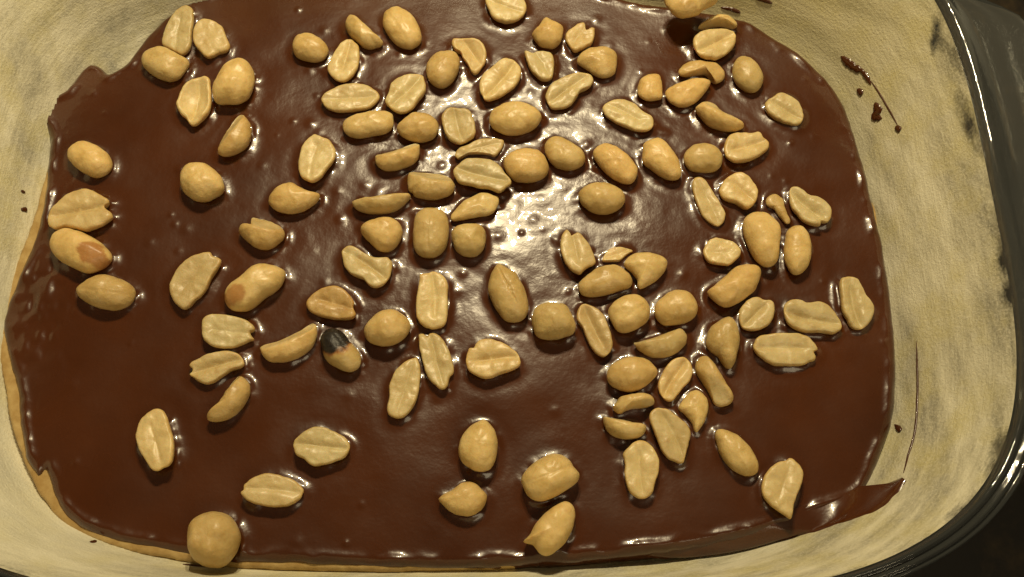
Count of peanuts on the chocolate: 114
